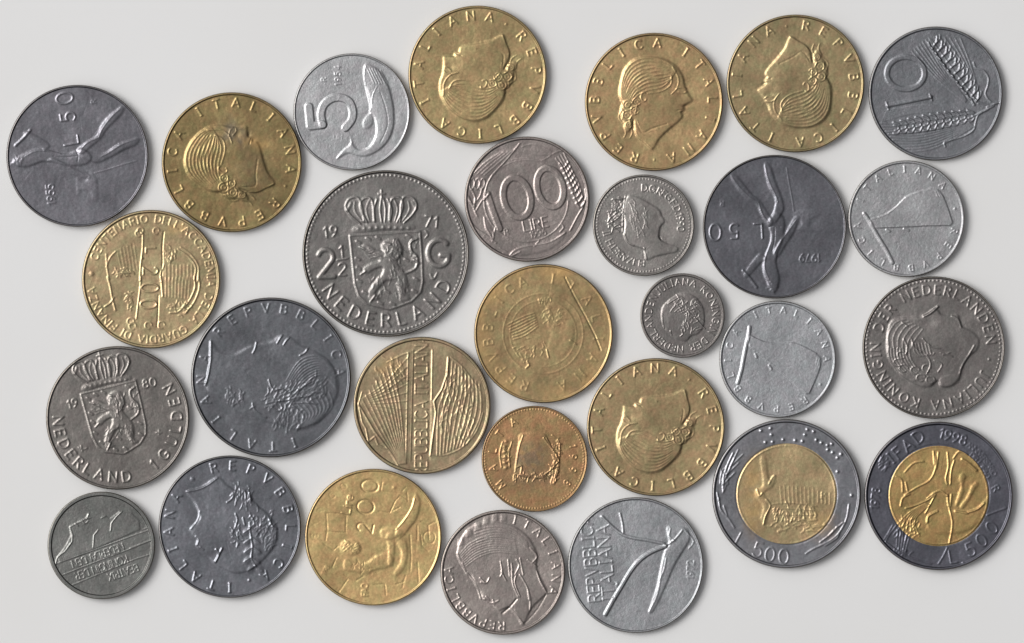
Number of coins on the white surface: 29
